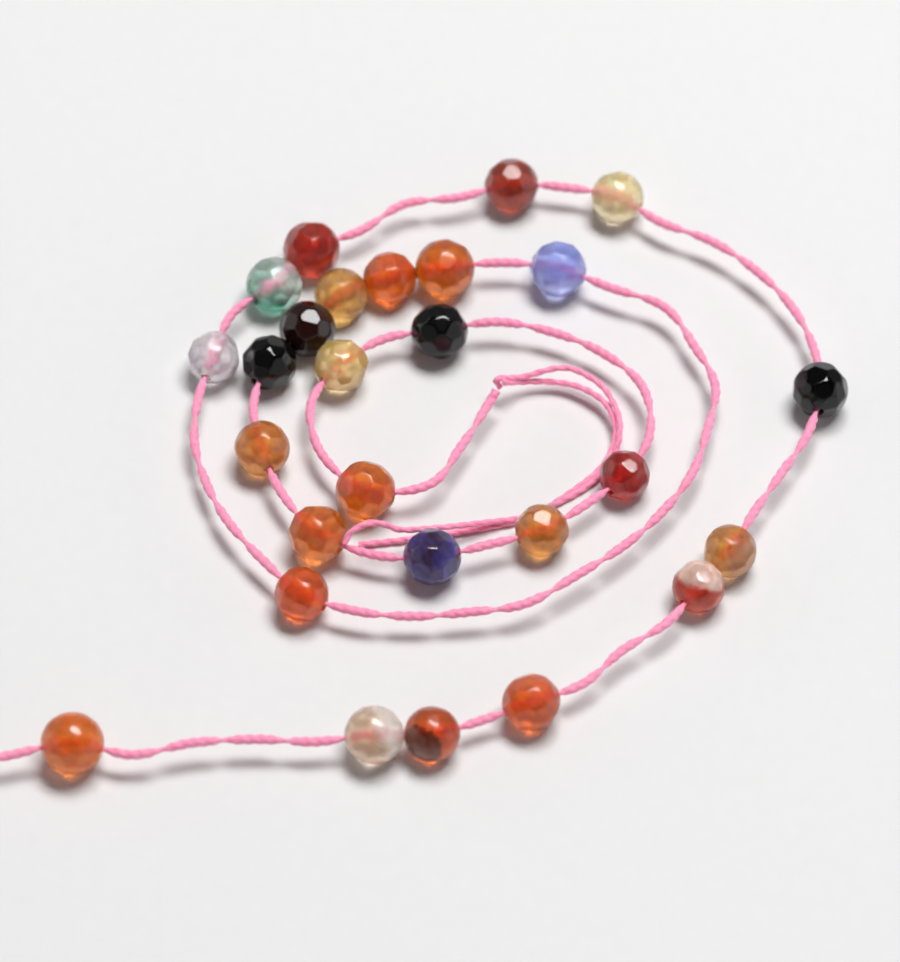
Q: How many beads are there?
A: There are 27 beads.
